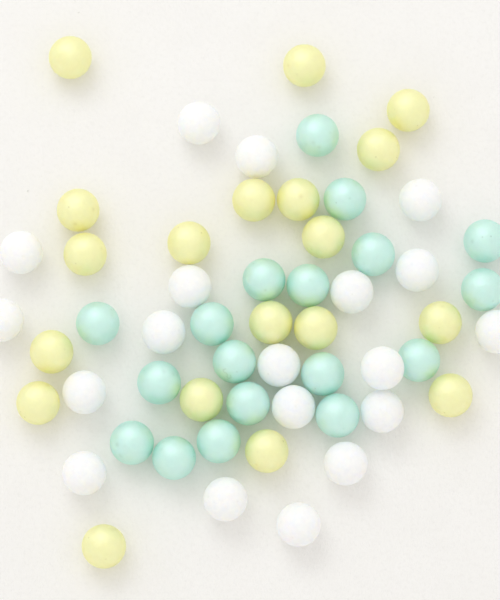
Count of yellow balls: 19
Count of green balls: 18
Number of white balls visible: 19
